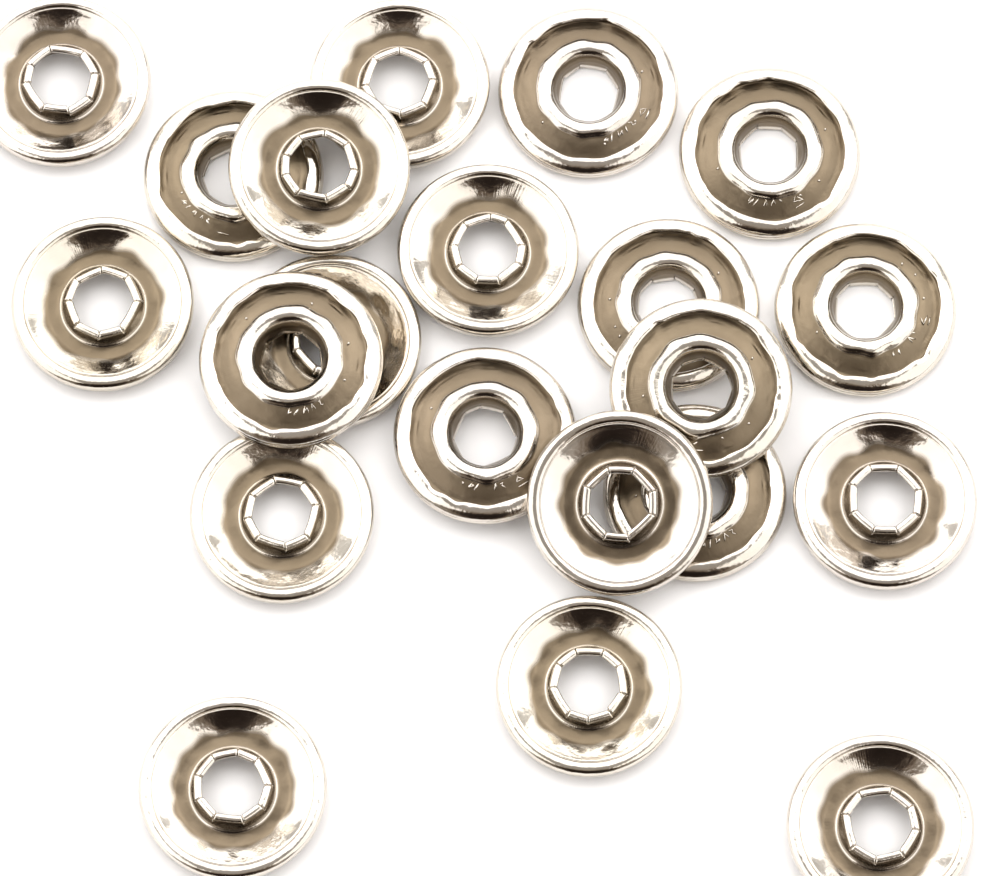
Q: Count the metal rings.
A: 21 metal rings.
